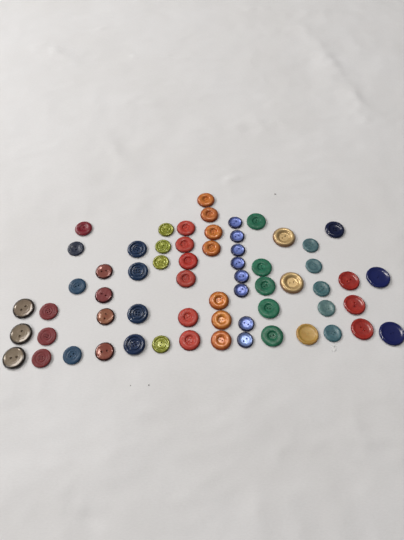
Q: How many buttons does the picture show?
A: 62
